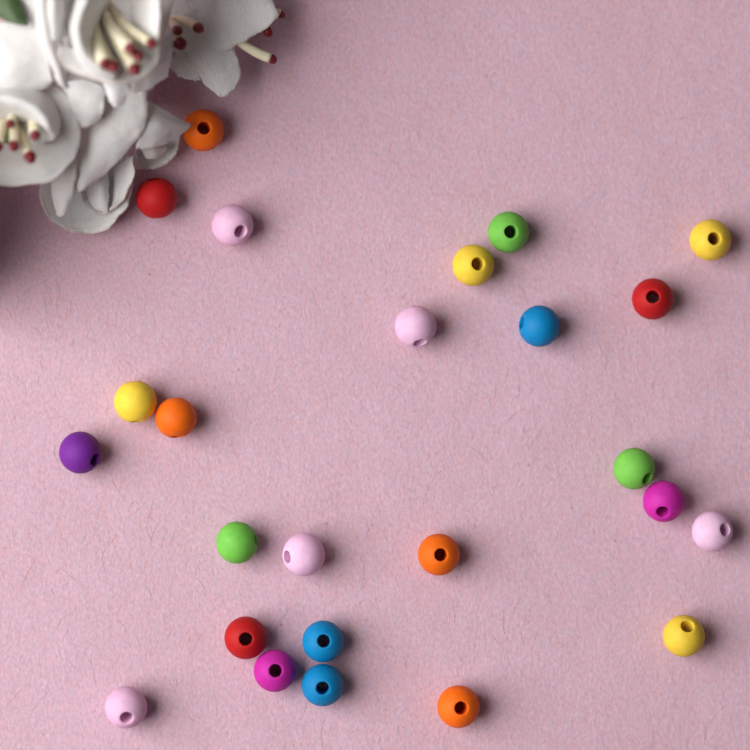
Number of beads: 25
